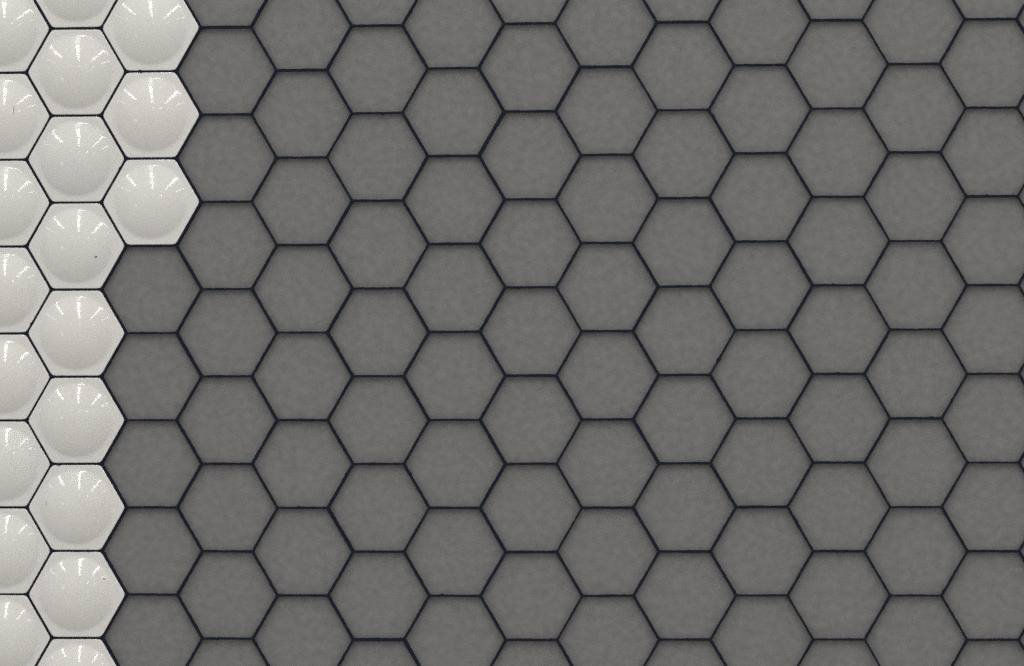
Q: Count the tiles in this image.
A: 20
